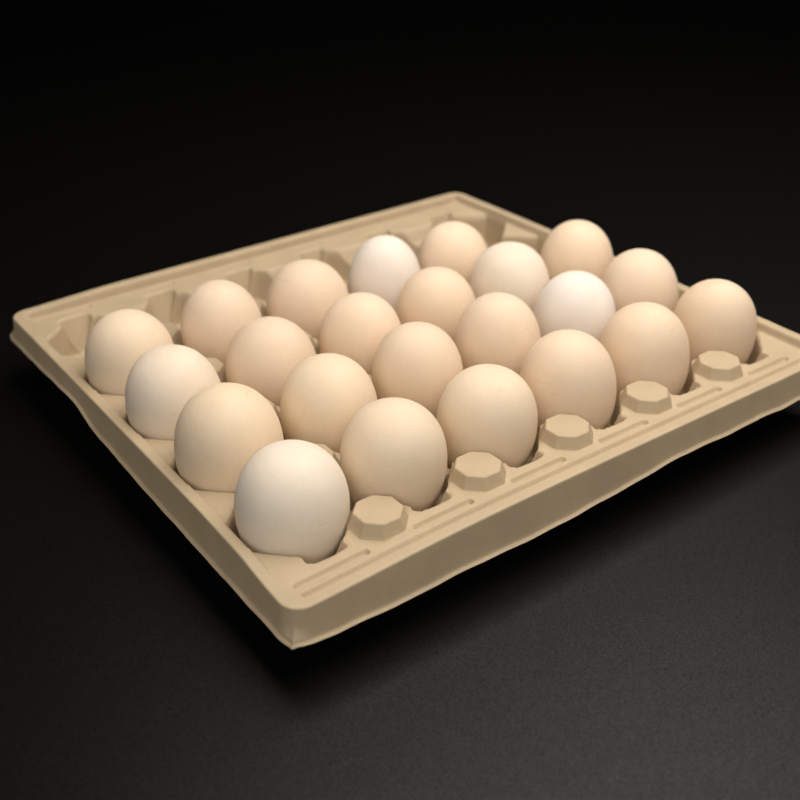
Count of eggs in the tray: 23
